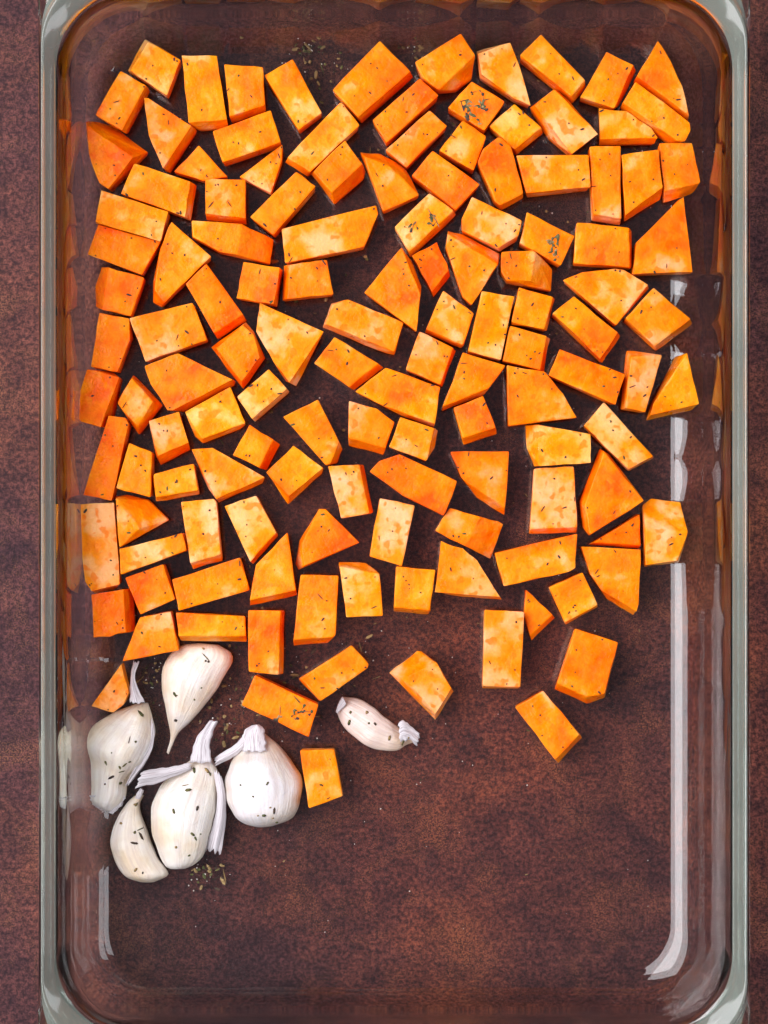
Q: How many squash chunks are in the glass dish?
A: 130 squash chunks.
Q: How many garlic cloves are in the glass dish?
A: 6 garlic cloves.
